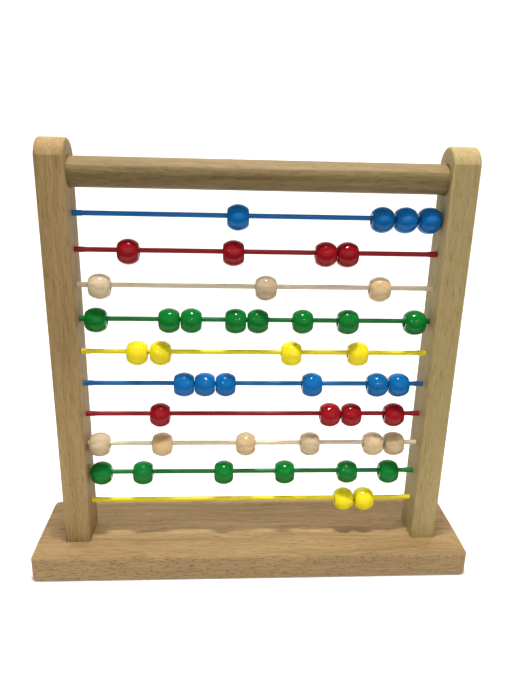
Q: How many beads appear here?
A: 47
